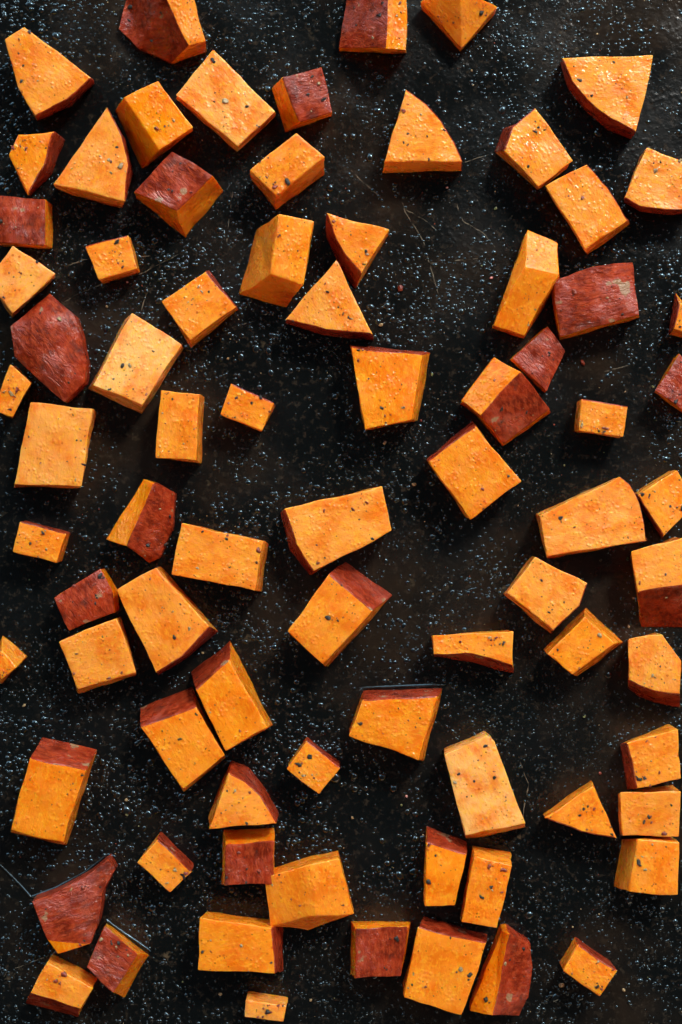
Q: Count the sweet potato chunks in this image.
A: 79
